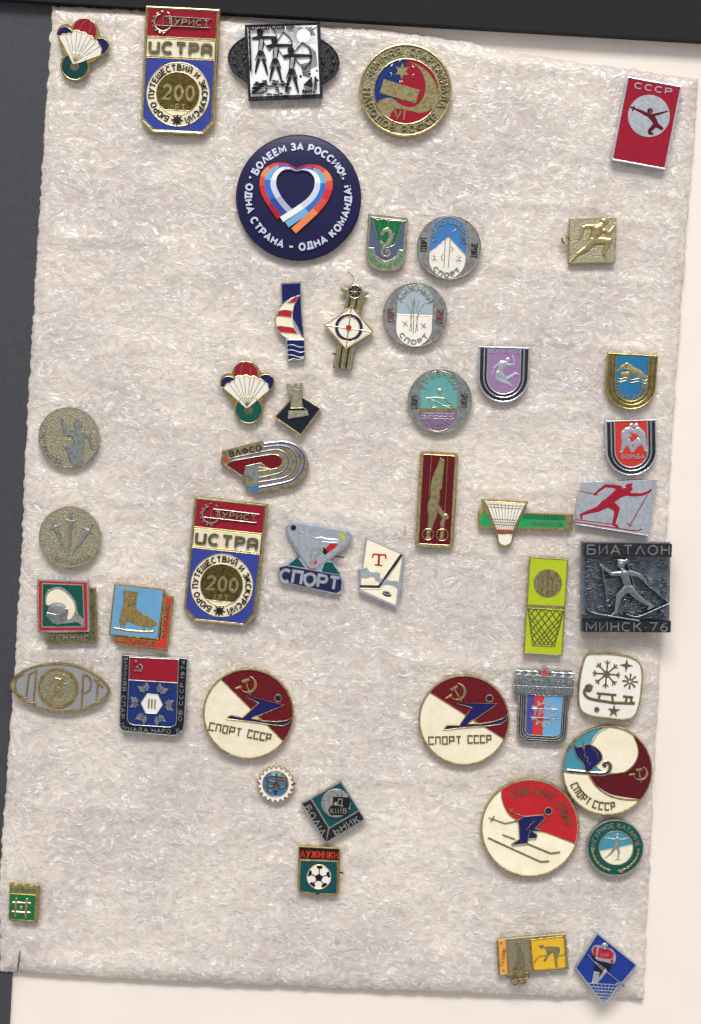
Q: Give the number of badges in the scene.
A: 46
